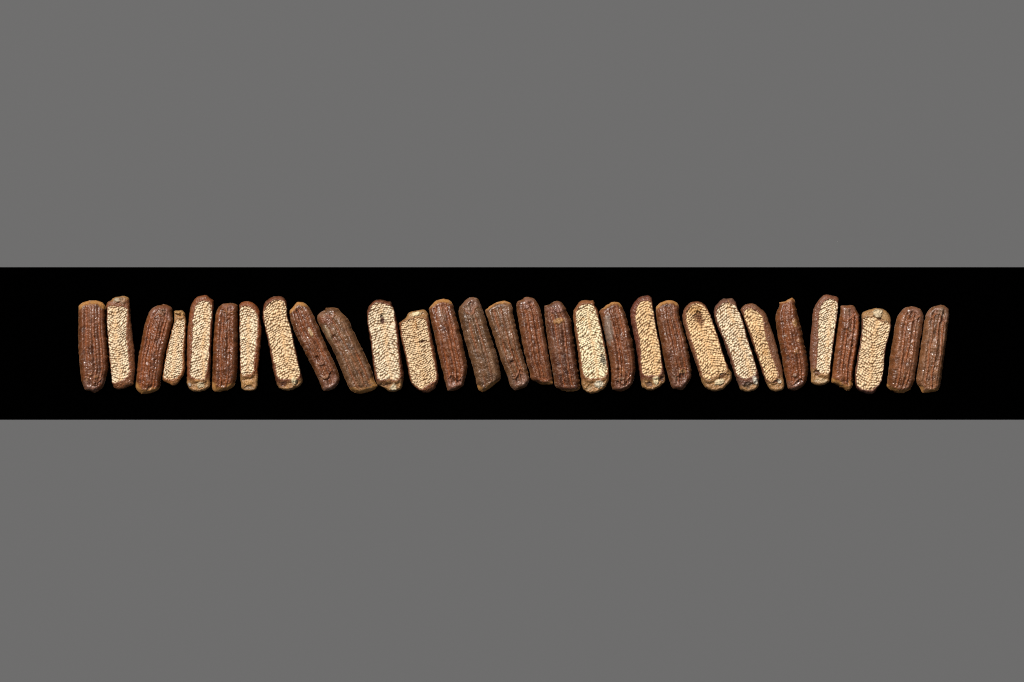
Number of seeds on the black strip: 30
